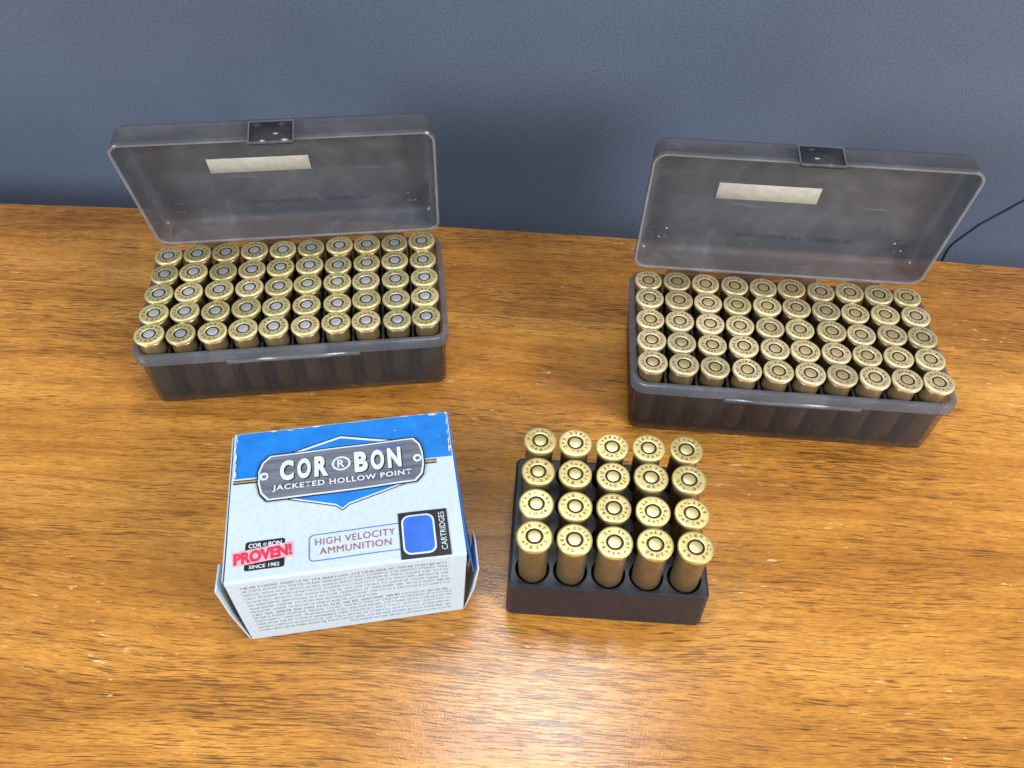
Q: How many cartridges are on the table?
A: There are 120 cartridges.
